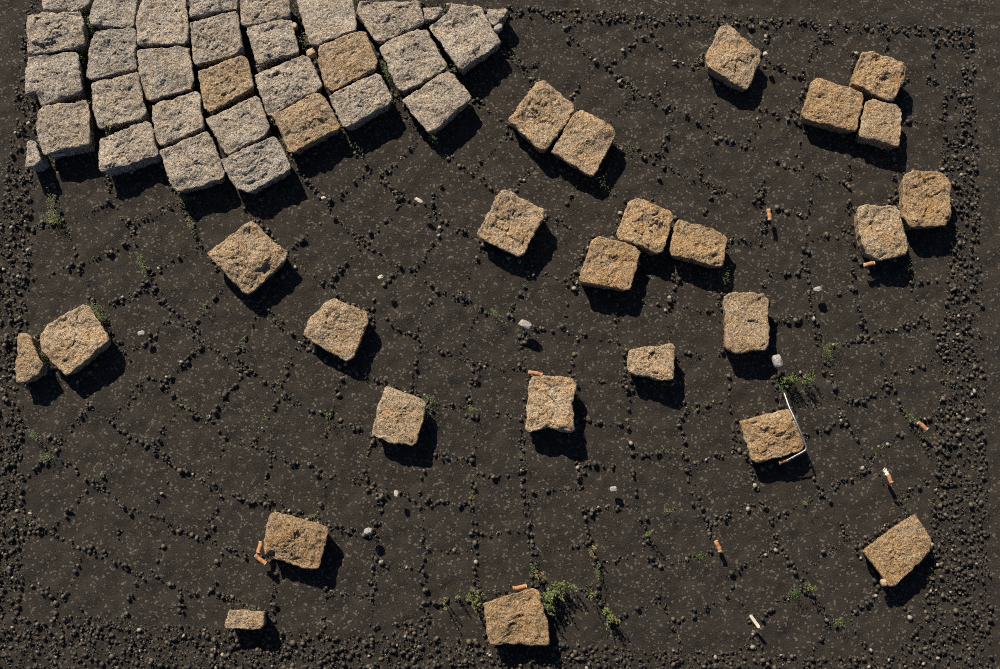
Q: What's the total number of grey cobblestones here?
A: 28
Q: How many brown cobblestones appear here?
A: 28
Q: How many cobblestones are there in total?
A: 56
